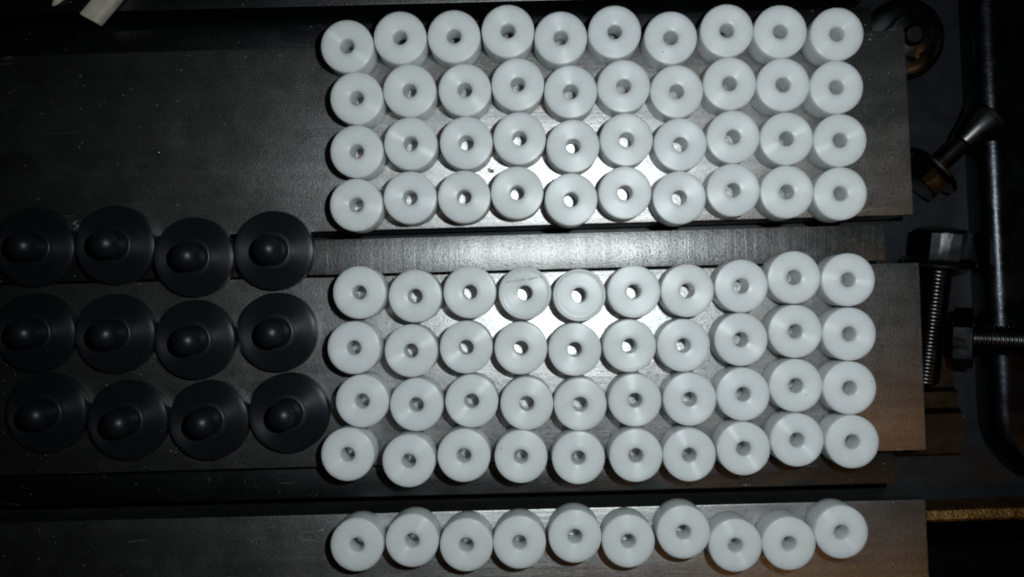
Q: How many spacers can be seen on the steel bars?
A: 90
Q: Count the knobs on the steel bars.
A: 12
